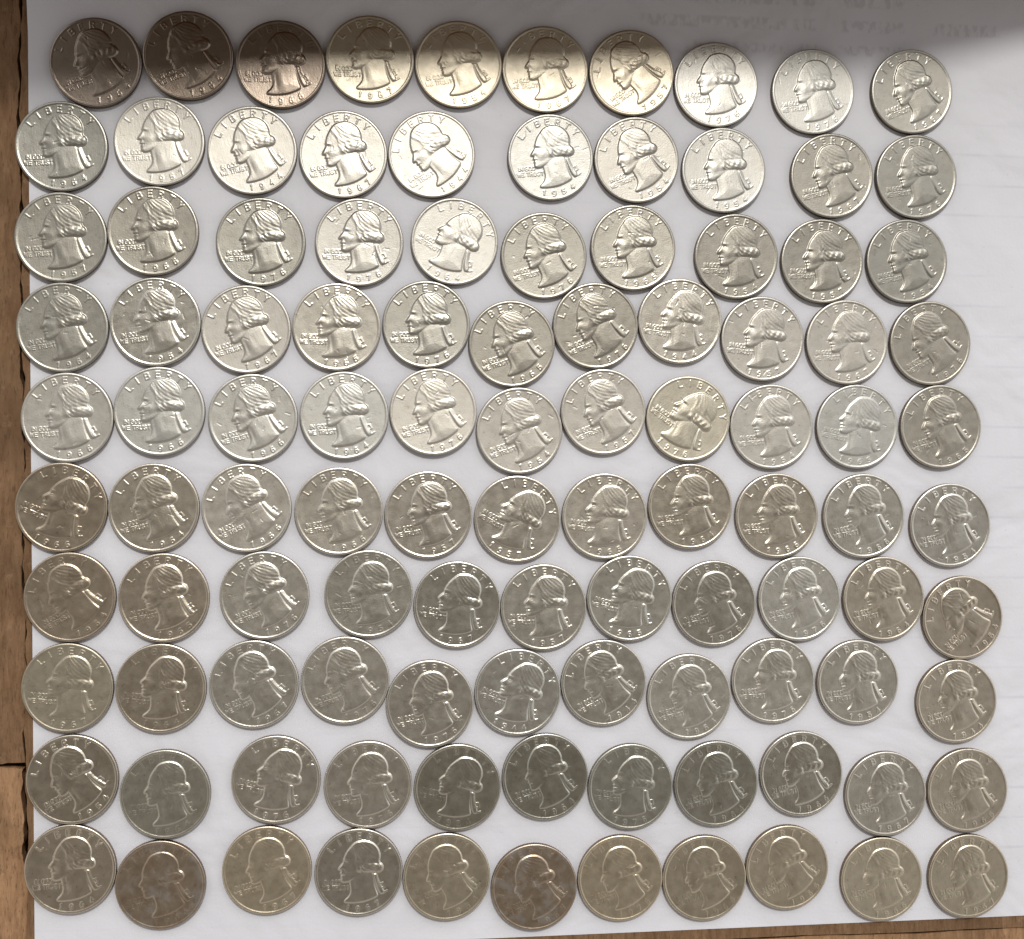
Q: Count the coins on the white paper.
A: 107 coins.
